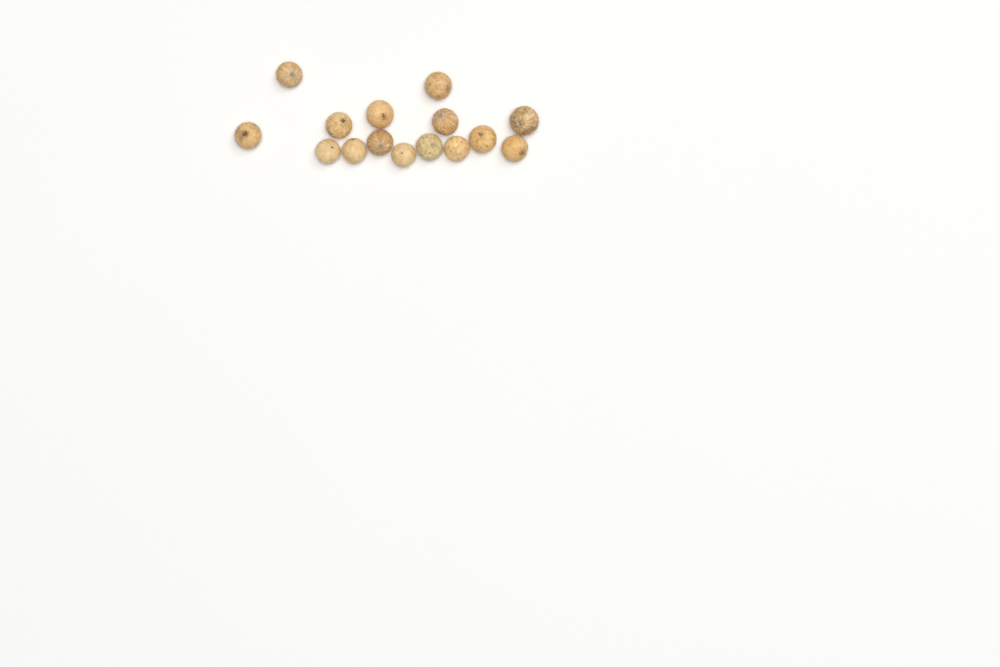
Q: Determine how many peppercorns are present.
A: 15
